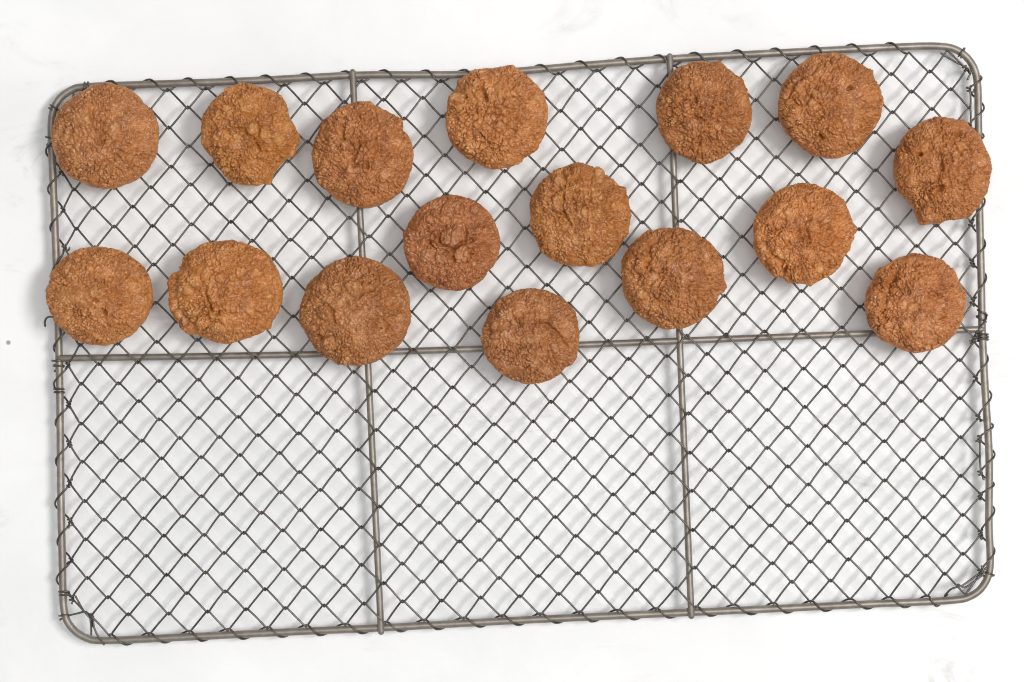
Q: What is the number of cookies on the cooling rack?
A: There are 16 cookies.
